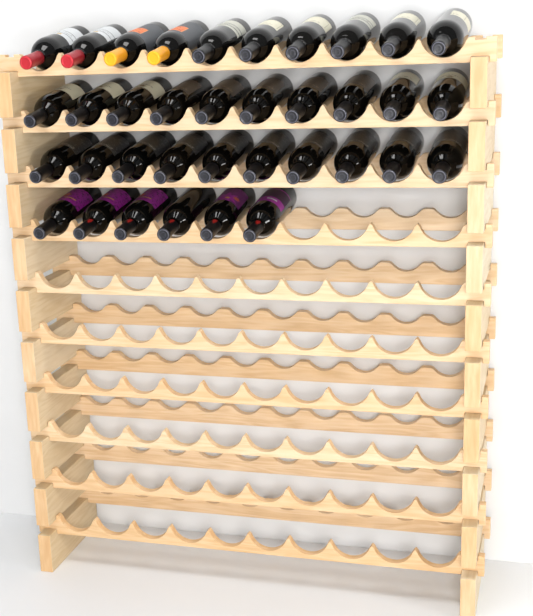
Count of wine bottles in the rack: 36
